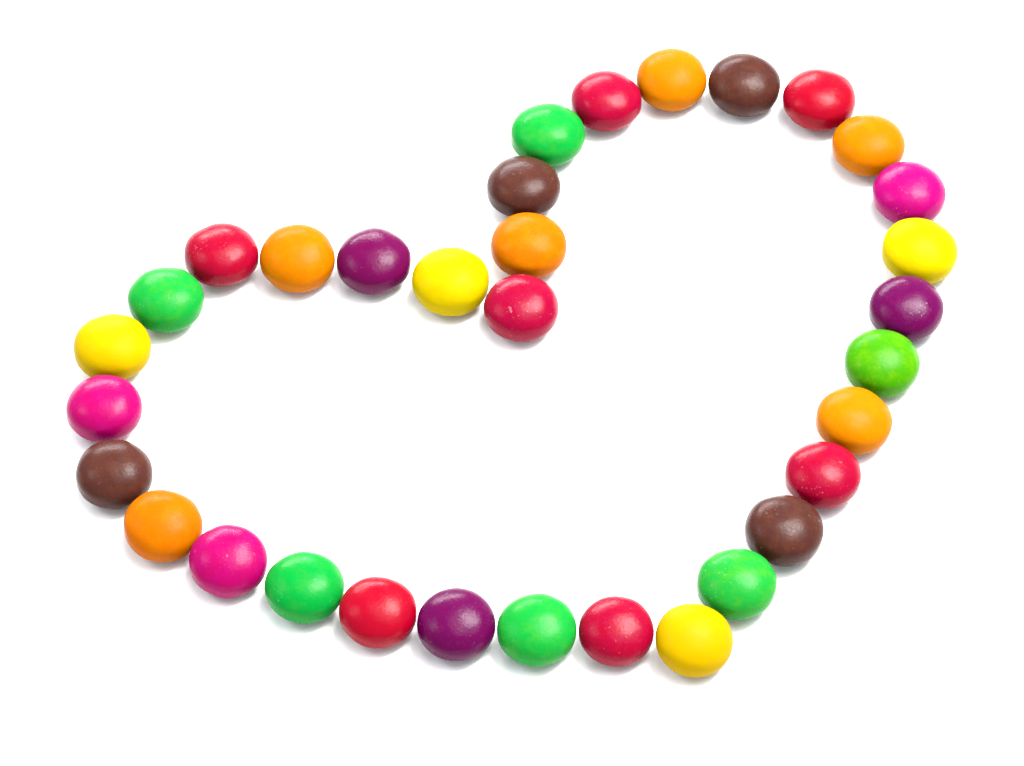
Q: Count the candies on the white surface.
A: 33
